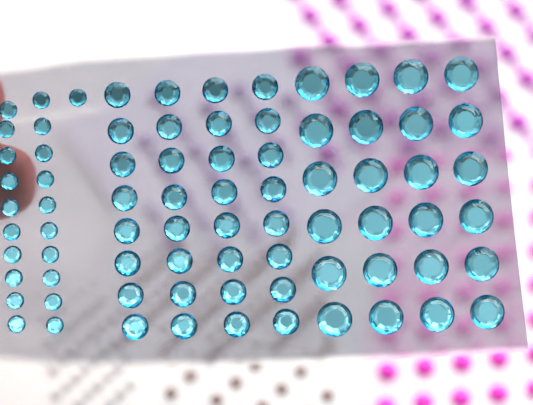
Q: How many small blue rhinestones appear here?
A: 21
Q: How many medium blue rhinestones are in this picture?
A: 32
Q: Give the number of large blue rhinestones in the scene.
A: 24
